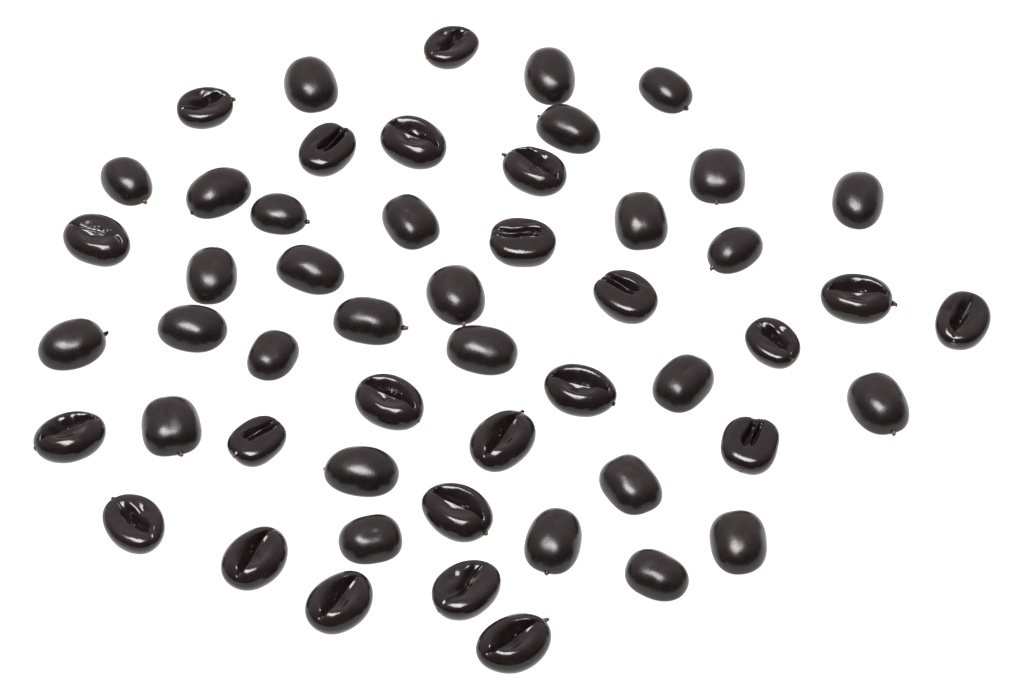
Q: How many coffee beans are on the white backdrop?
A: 52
